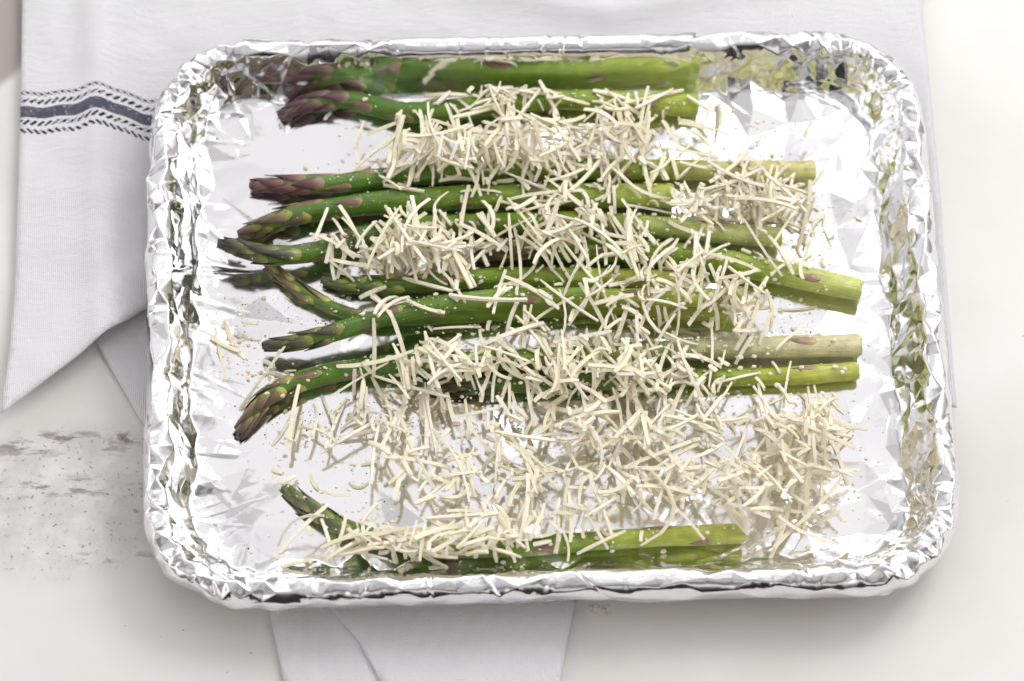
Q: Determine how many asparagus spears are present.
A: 11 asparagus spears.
